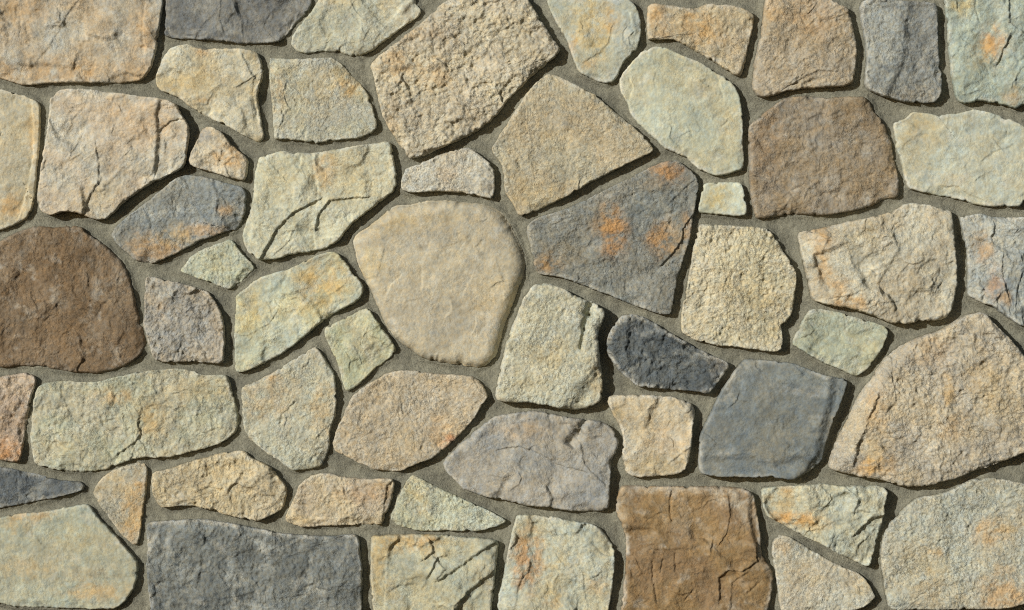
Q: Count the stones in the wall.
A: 56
